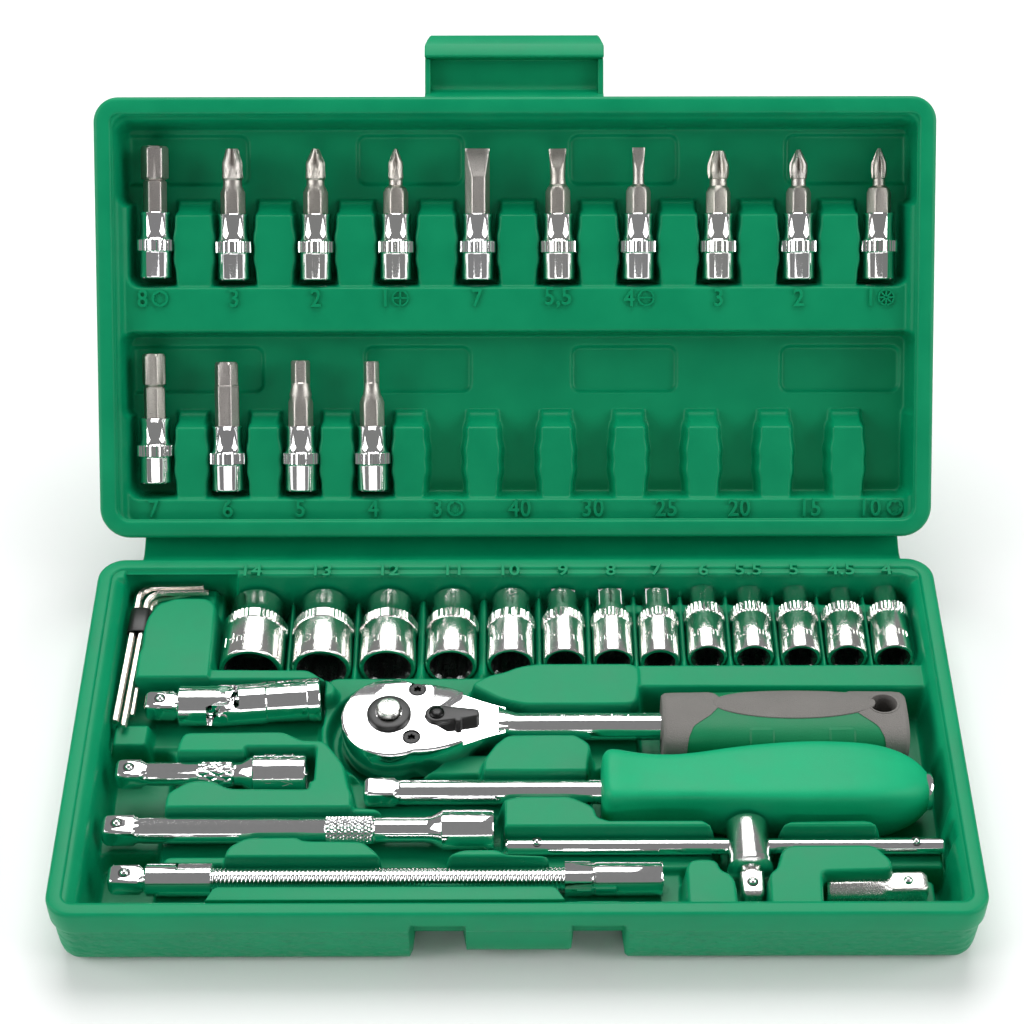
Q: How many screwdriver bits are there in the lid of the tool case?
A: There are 14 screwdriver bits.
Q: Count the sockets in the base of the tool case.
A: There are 13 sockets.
